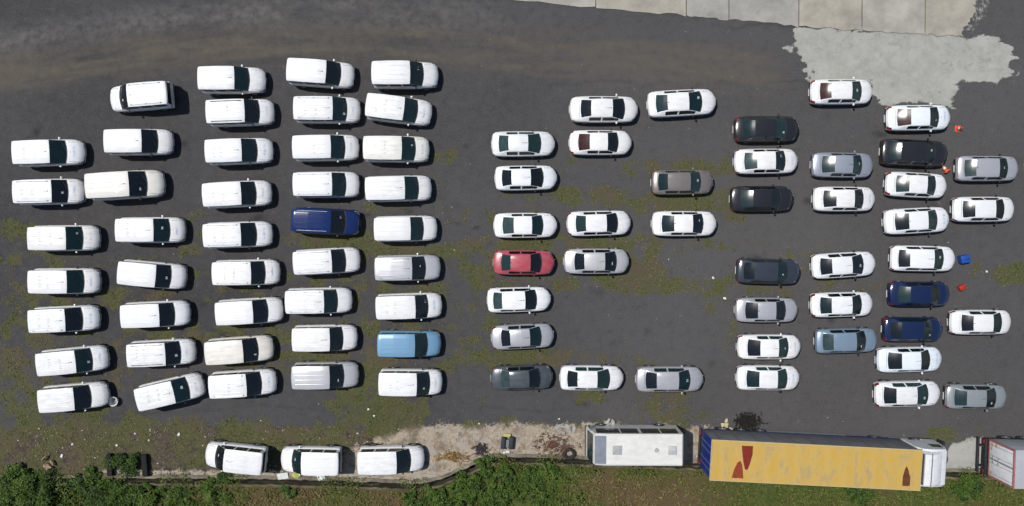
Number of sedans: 42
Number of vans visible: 45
